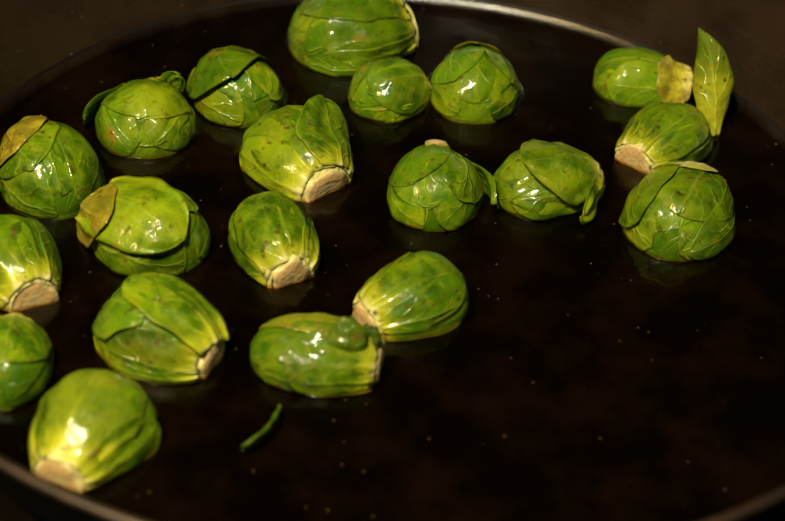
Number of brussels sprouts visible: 20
